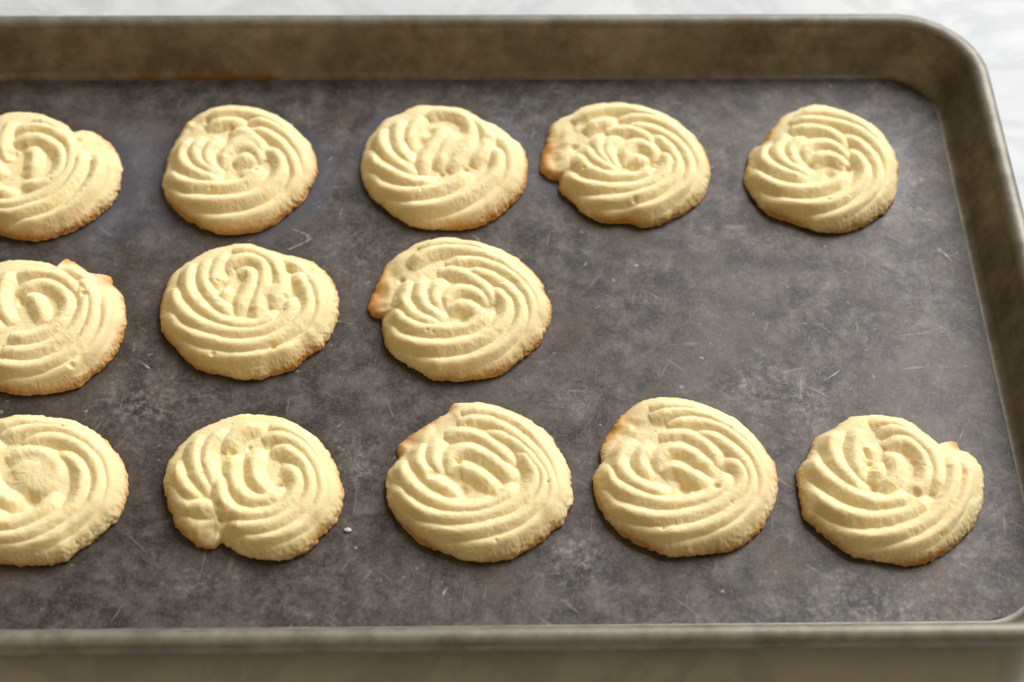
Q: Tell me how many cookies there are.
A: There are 13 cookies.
